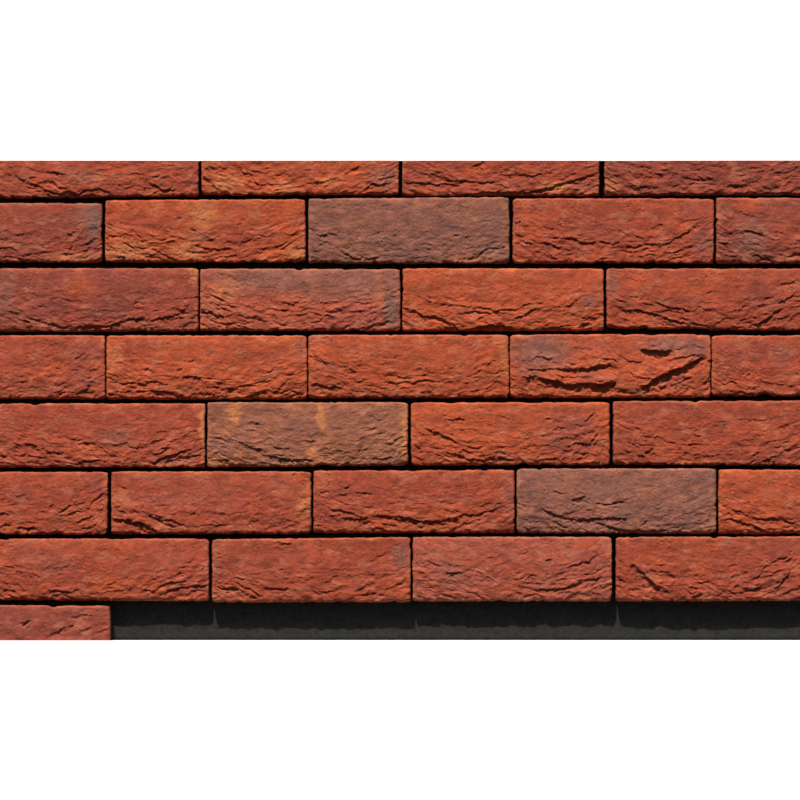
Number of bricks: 32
